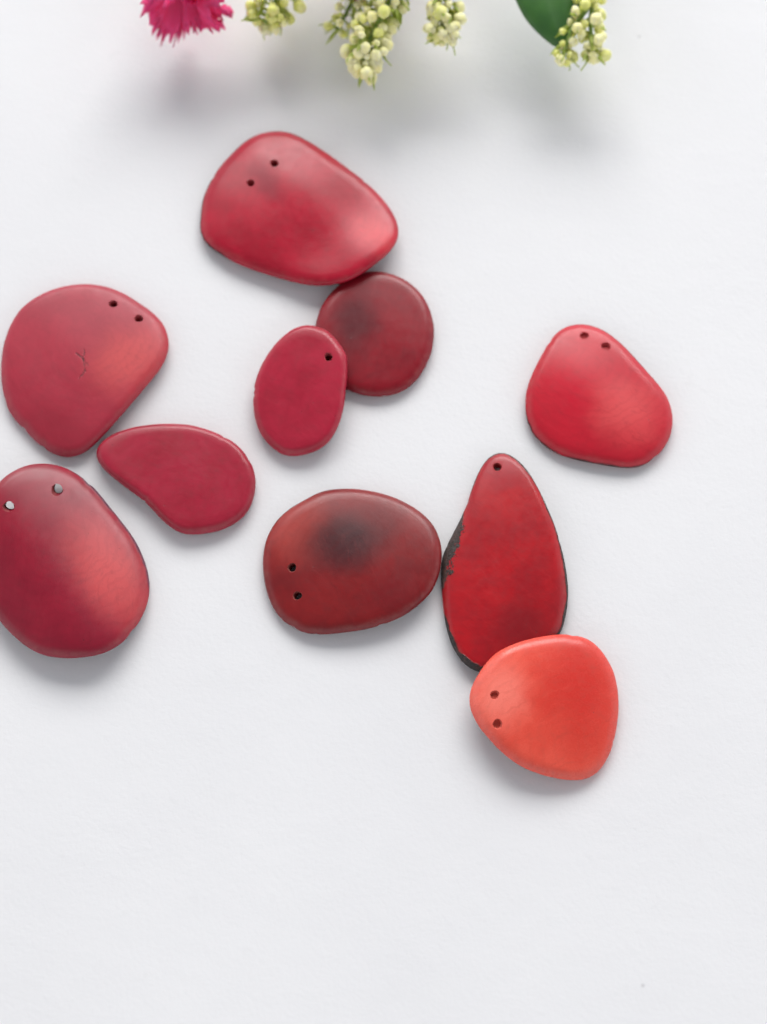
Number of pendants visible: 10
